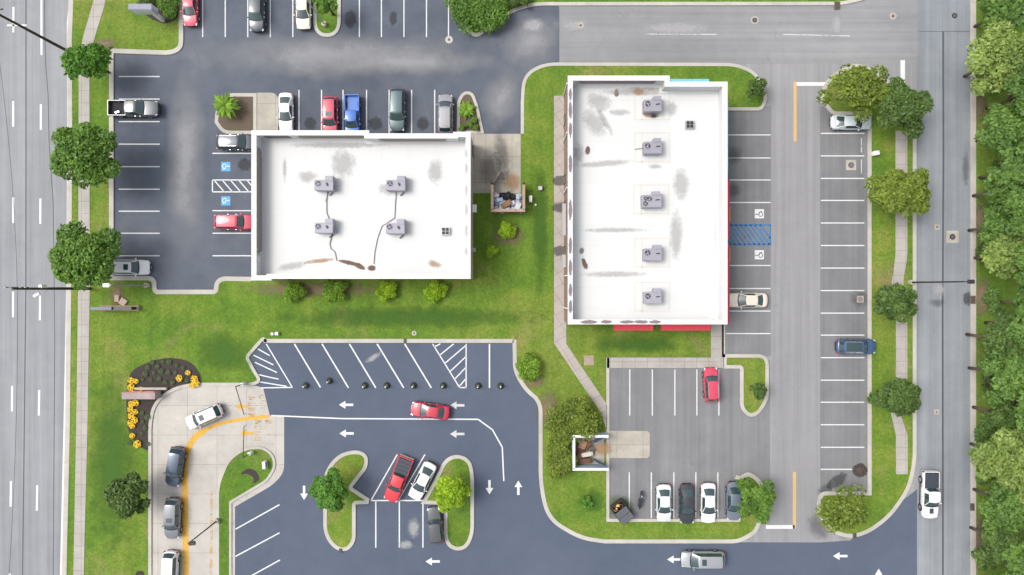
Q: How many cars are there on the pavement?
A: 26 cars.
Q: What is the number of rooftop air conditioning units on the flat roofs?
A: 9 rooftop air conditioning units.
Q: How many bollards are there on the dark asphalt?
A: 8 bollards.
